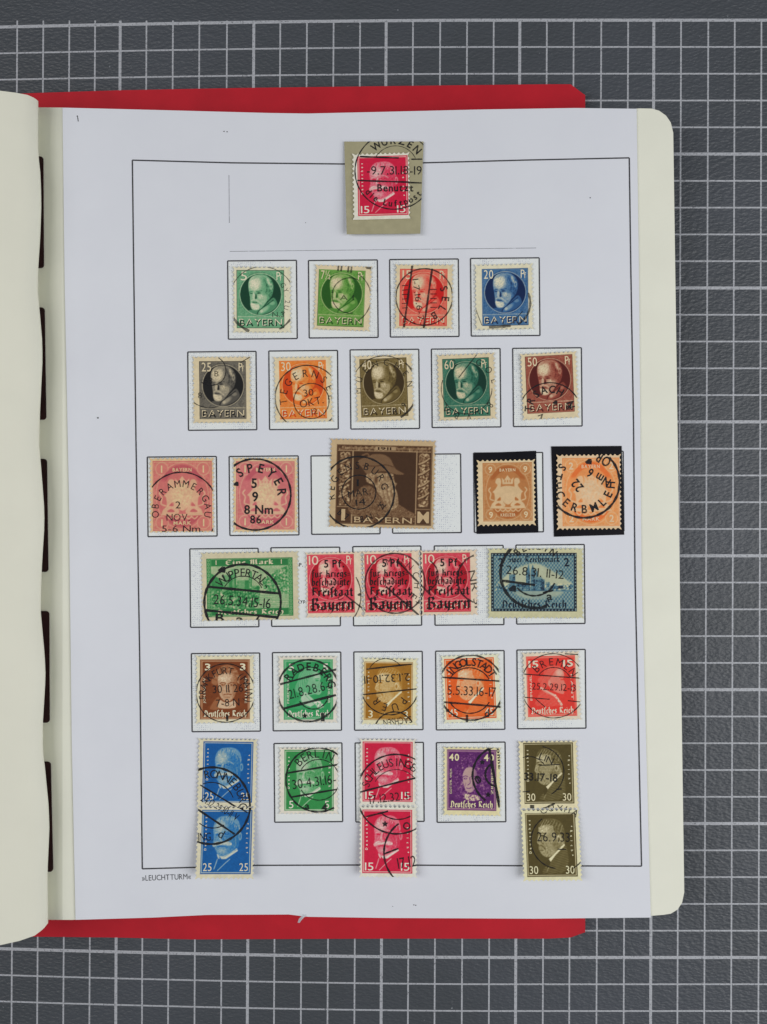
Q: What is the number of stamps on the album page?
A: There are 33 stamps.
